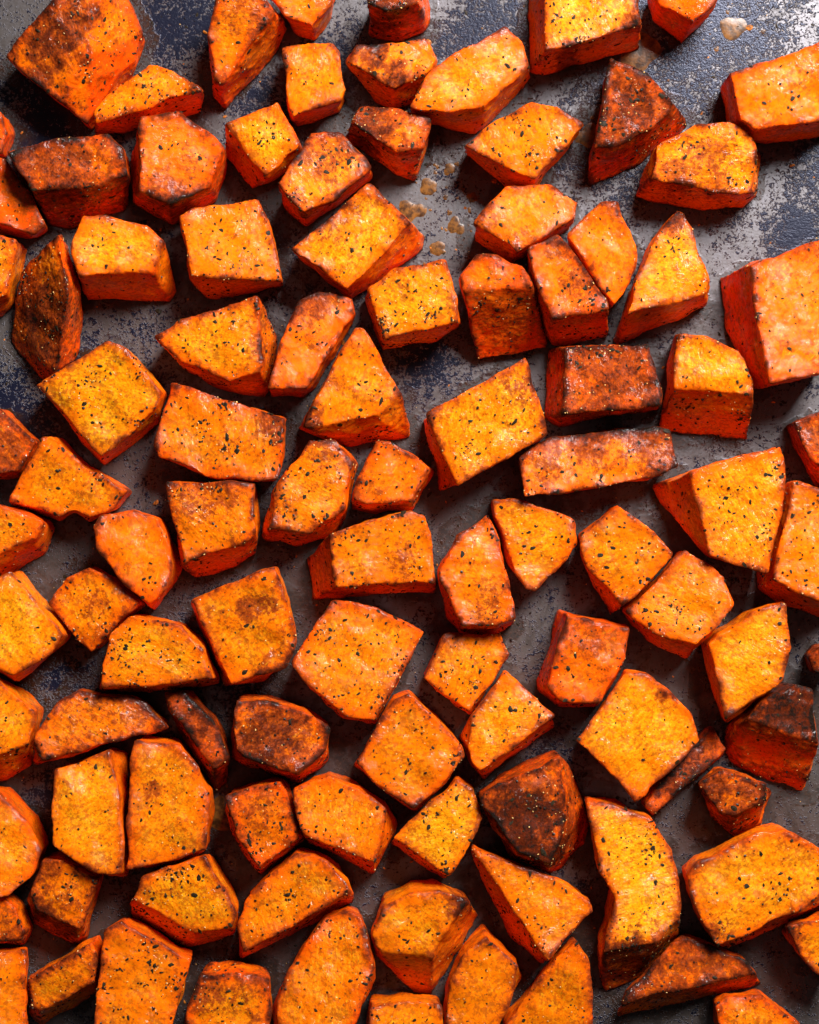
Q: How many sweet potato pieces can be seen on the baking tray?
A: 102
